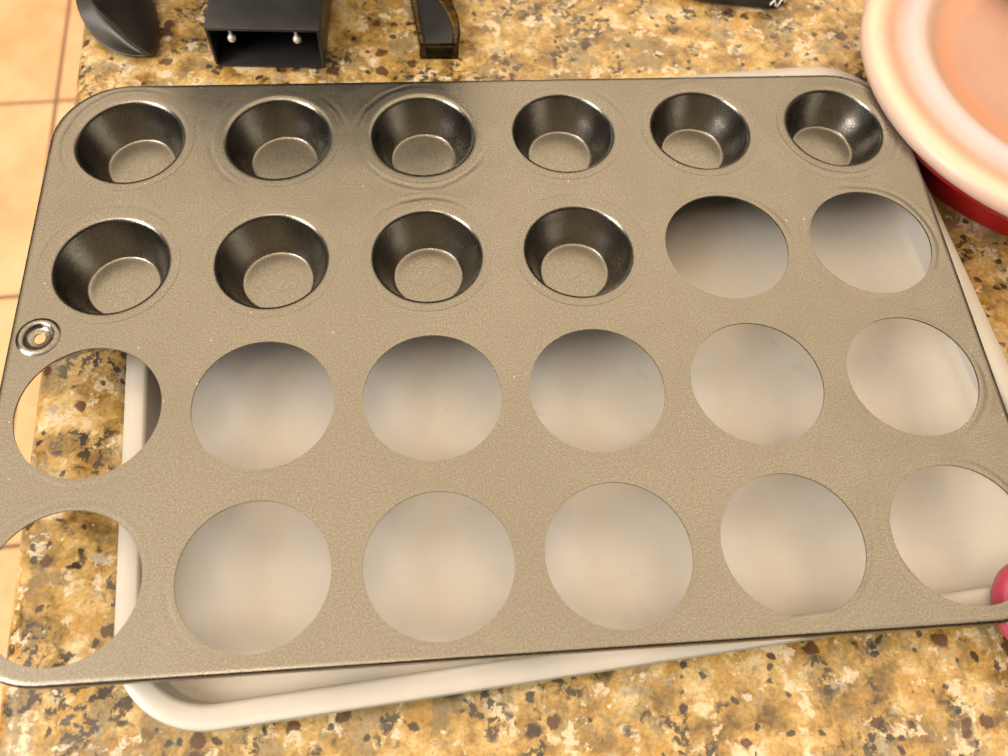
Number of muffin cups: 10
